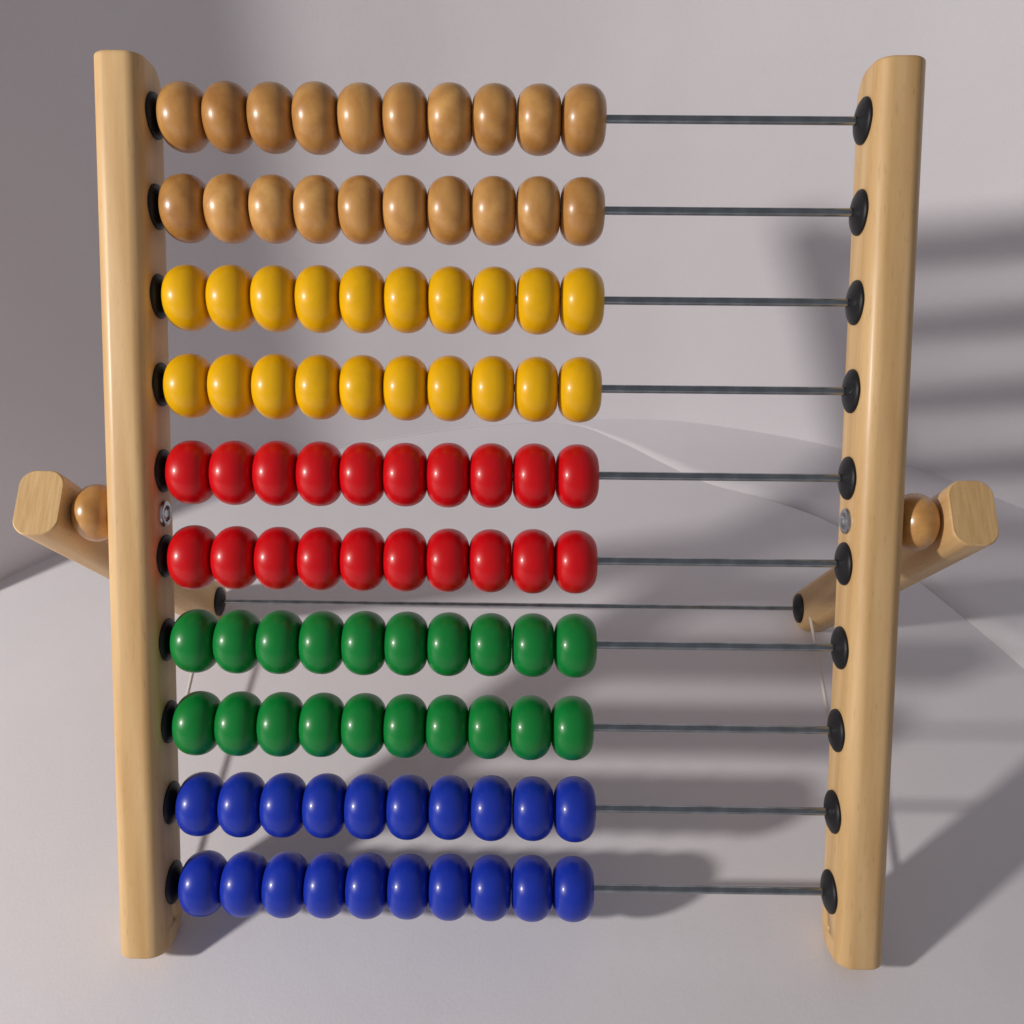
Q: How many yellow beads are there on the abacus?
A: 20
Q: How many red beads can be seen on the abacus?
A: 20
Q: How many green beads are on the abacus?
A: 20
